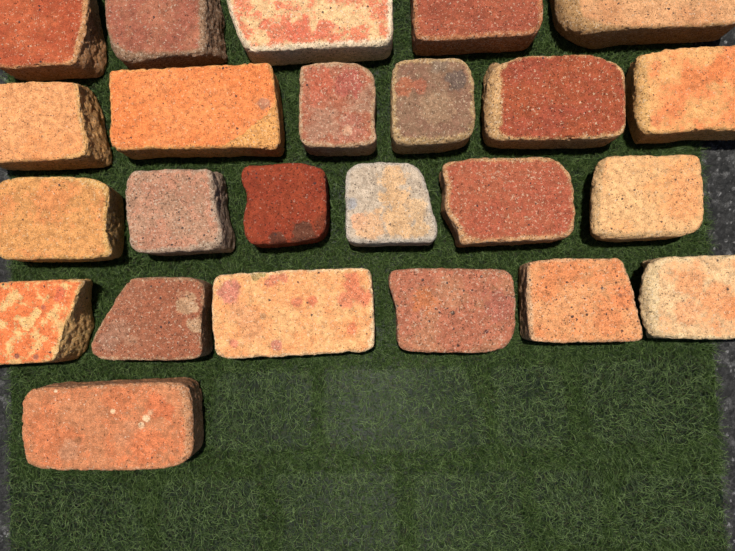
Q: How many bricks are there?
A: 24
